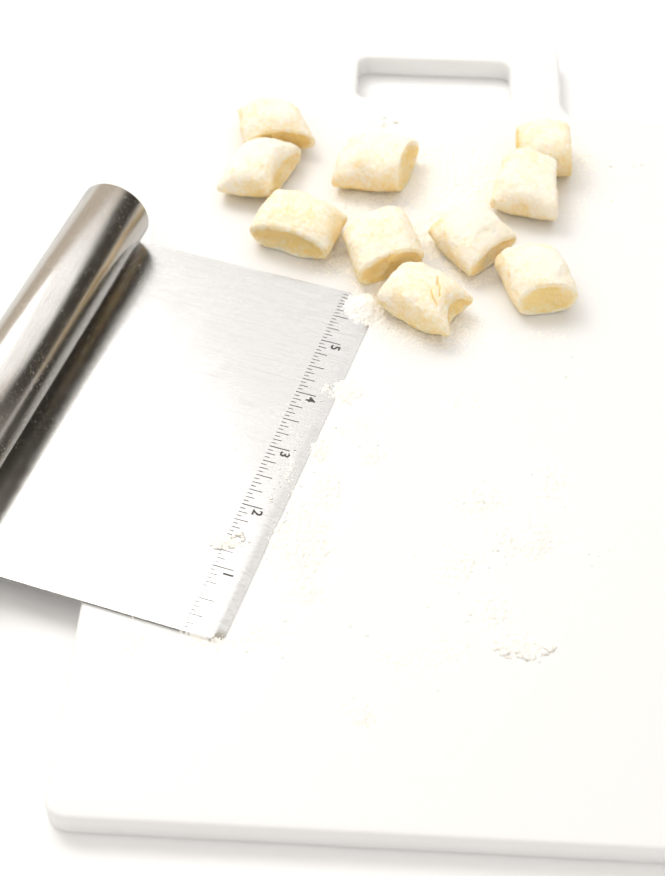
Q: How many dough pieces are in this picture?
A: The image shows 10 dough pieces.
